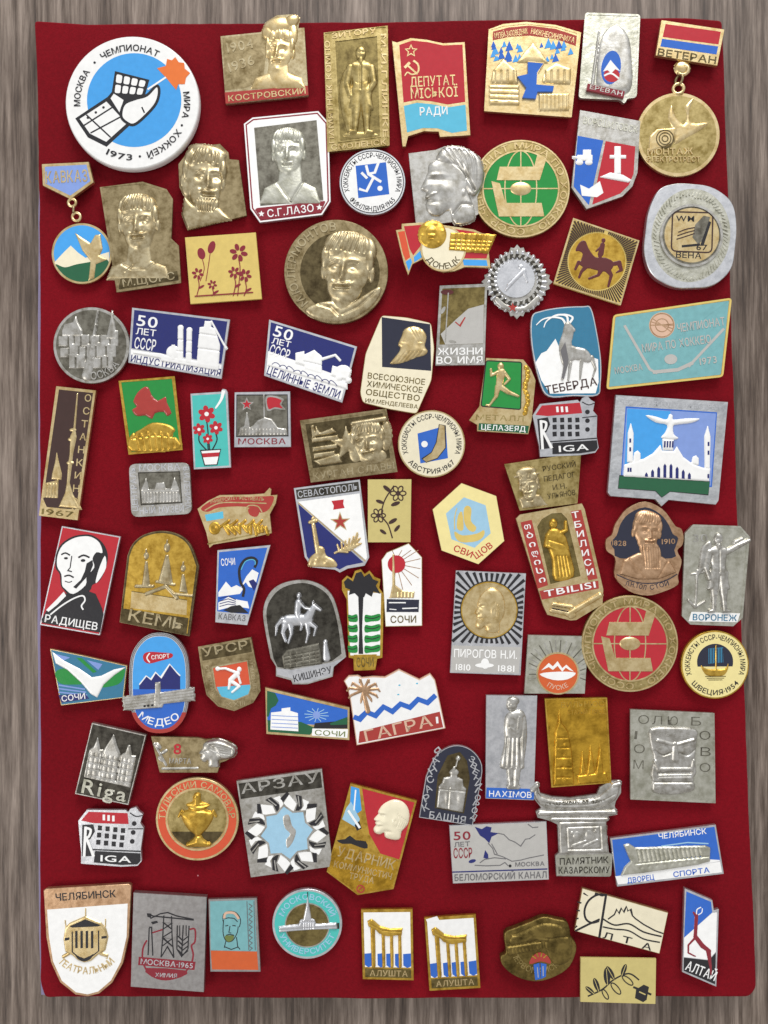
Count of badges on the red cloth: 84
